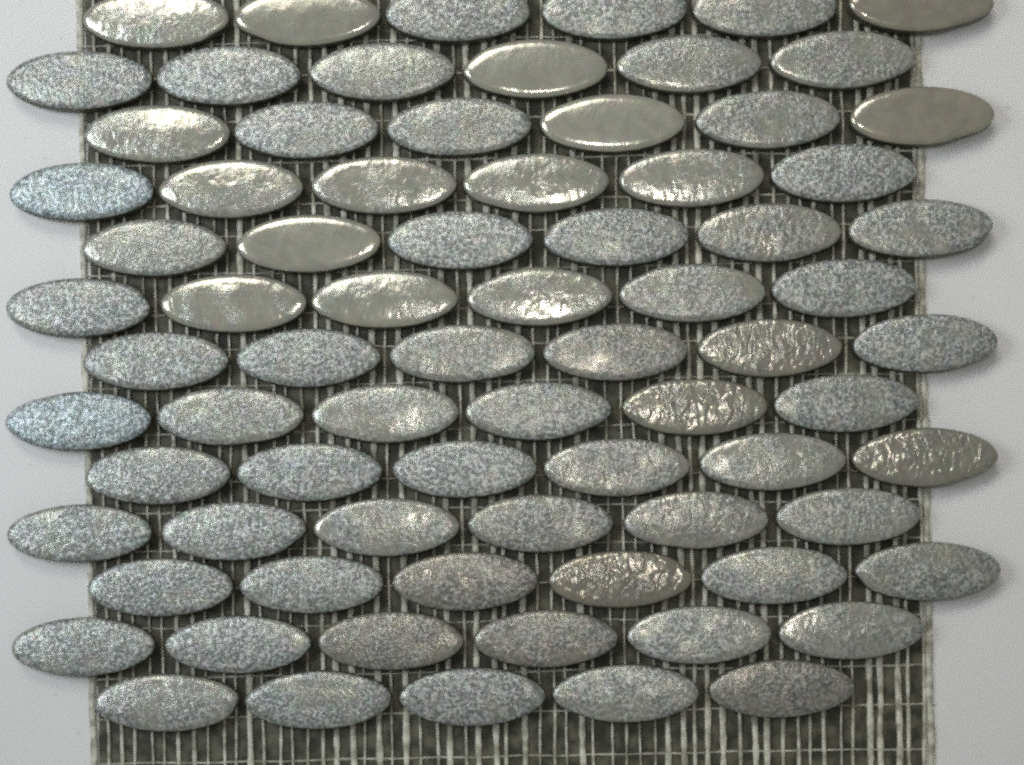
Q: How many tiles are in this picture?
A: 77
